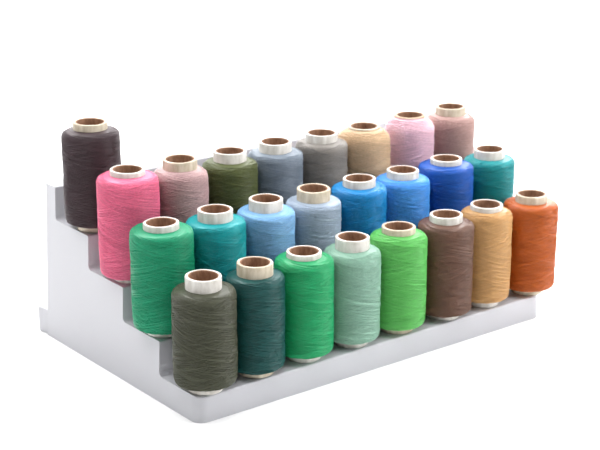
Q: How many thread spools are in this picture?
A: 25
